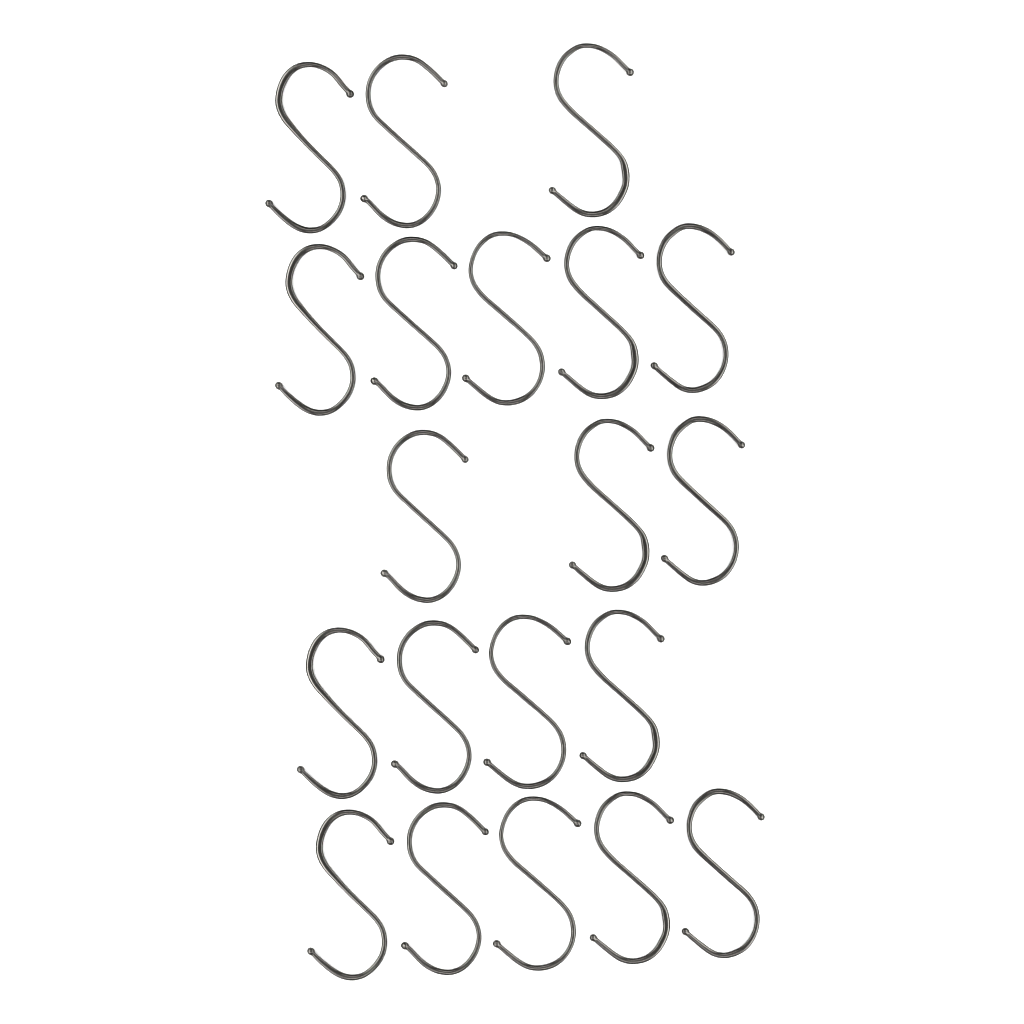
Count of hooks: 20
